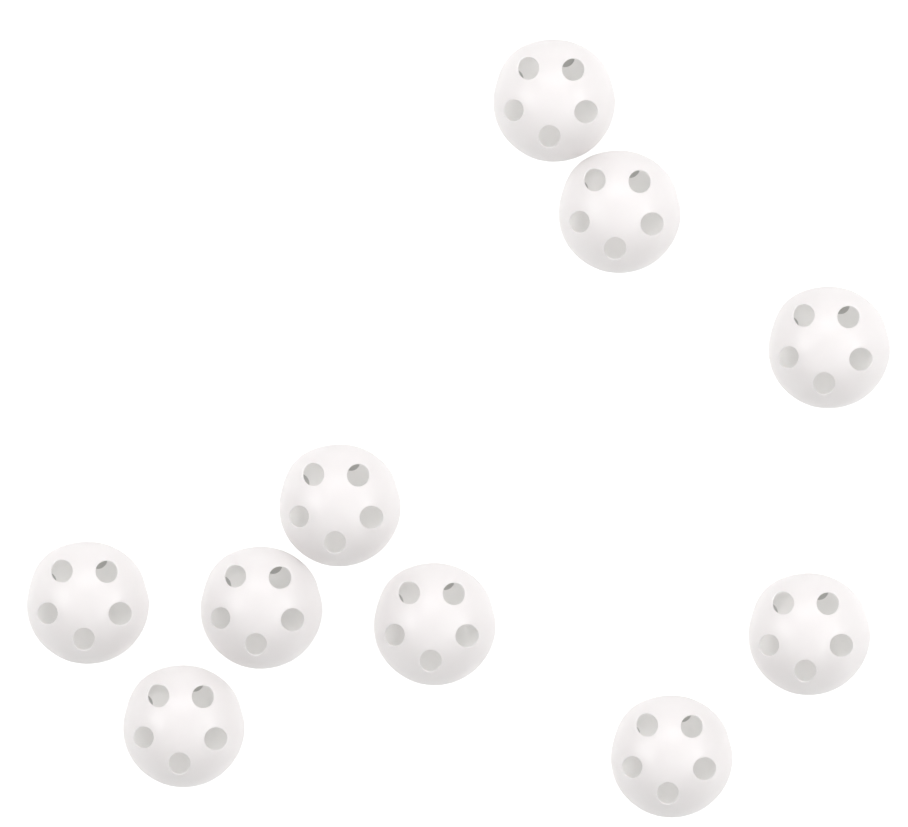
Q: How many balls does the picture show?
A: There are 10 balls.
